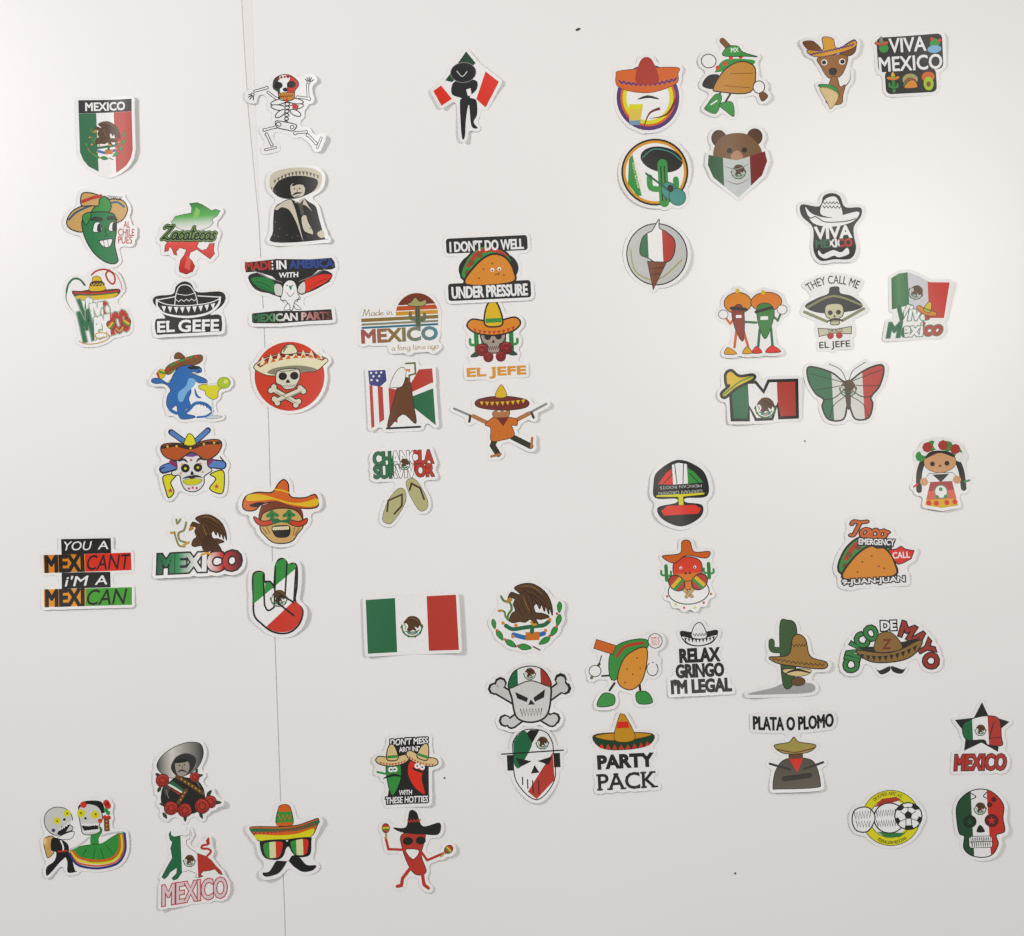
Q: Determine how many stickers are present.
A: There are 58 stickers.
